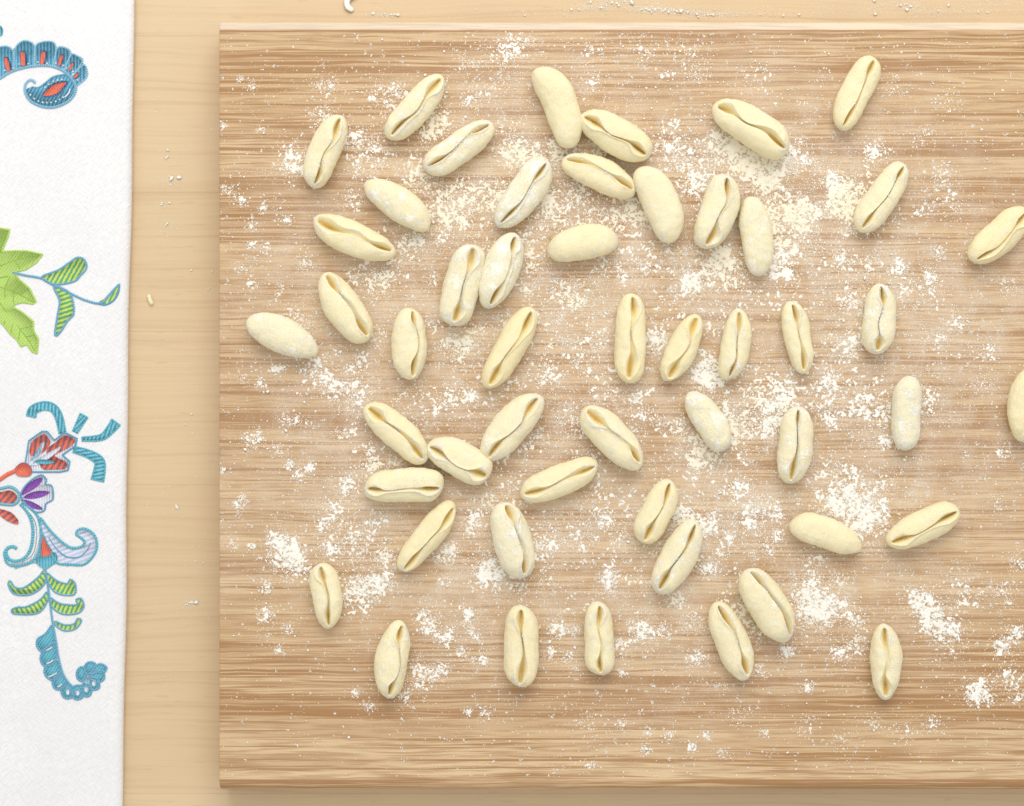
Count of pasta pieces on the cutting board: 51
